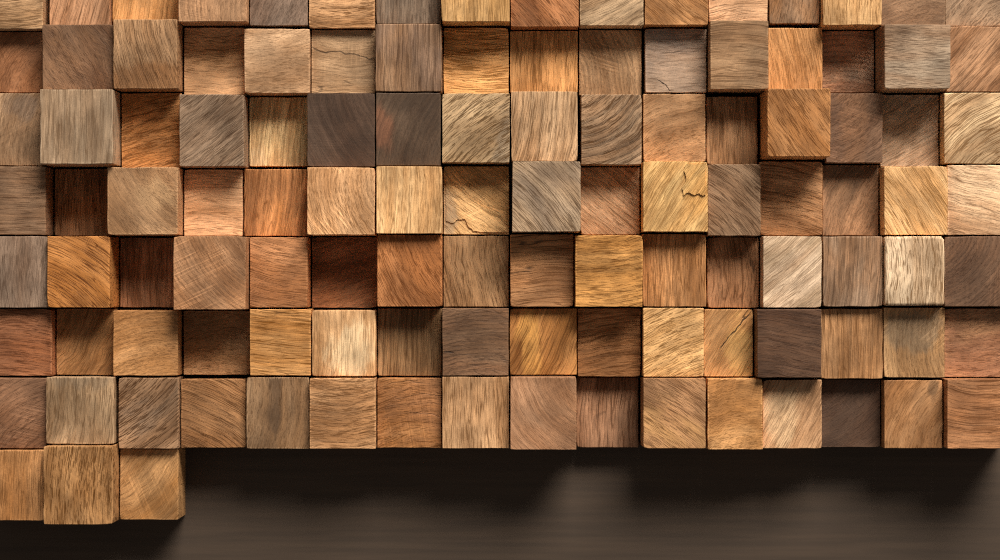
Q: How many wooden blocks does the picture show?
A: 115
